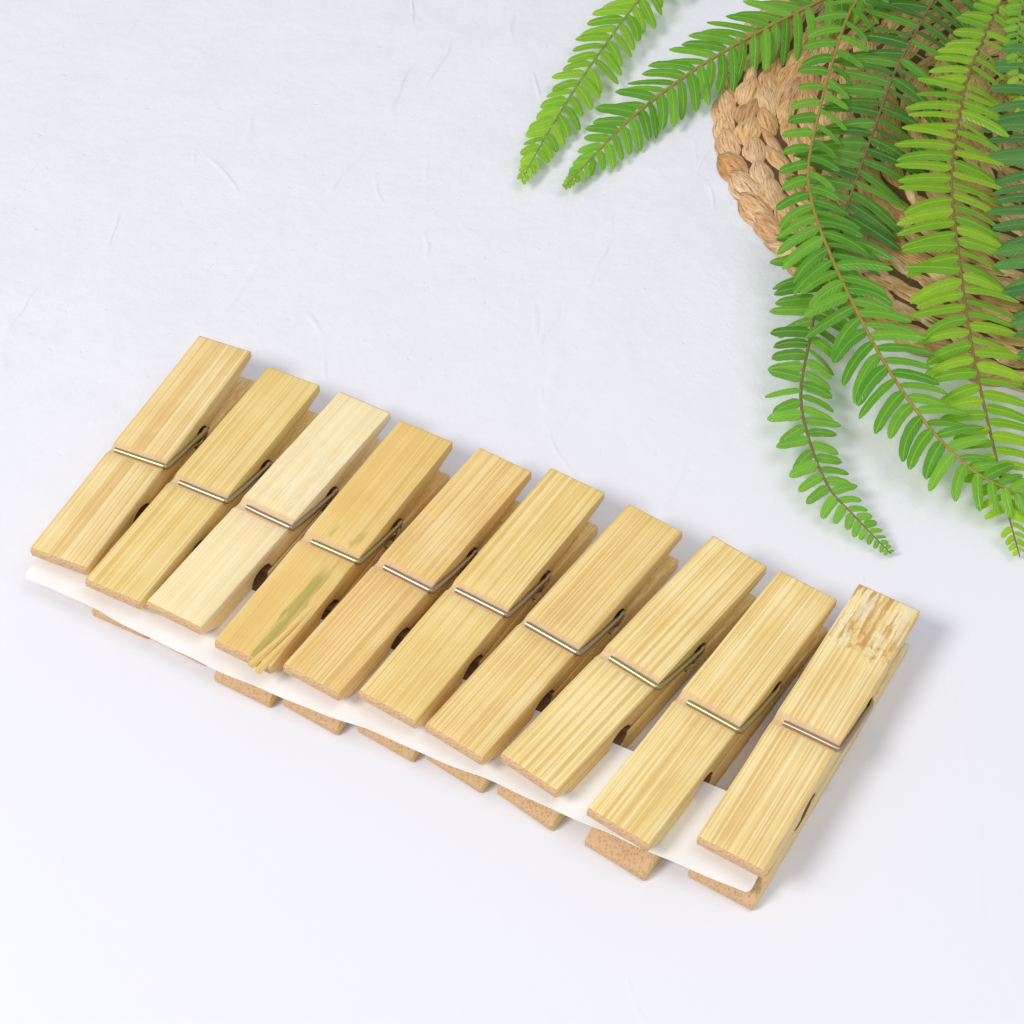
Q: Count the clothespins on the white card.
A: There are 10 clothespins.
